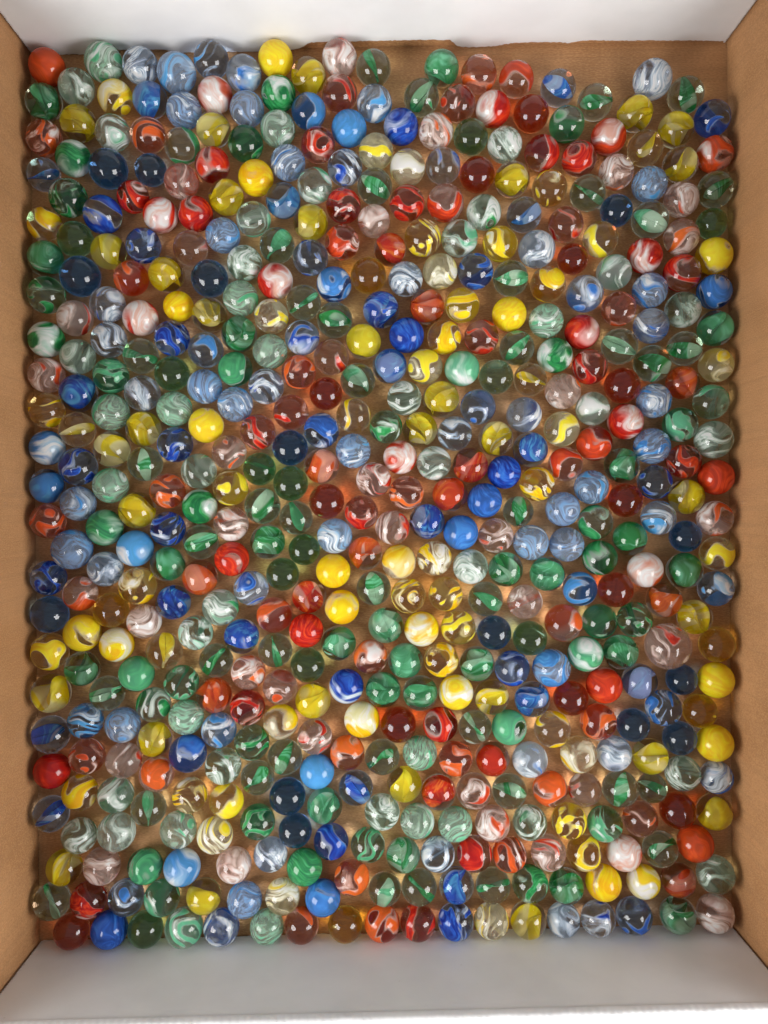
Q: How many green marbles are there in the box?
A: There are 153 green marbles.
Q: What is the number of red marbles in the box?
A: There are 130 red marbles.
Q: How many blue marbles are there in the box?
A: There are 125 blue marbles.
